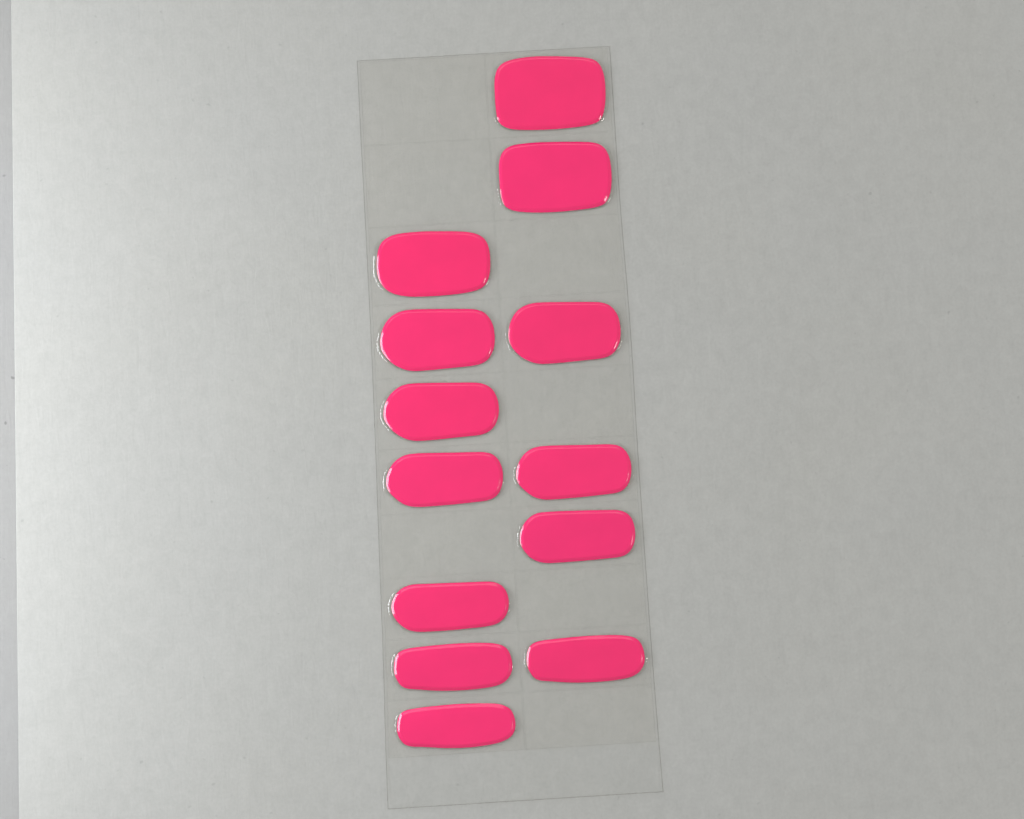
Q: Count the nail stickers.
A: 13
